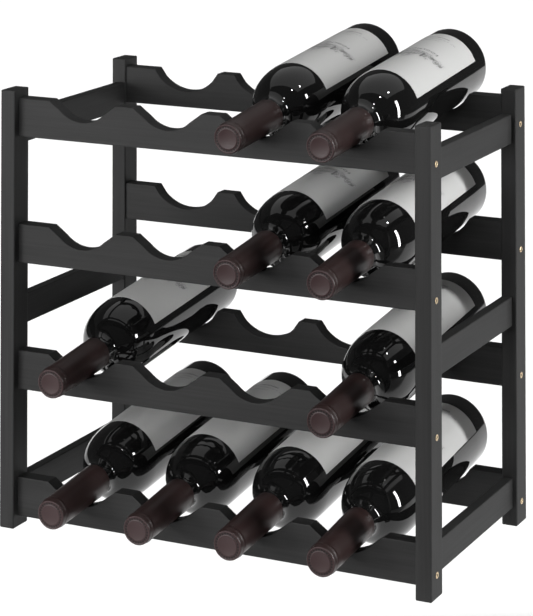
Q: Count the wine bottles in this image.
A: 10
